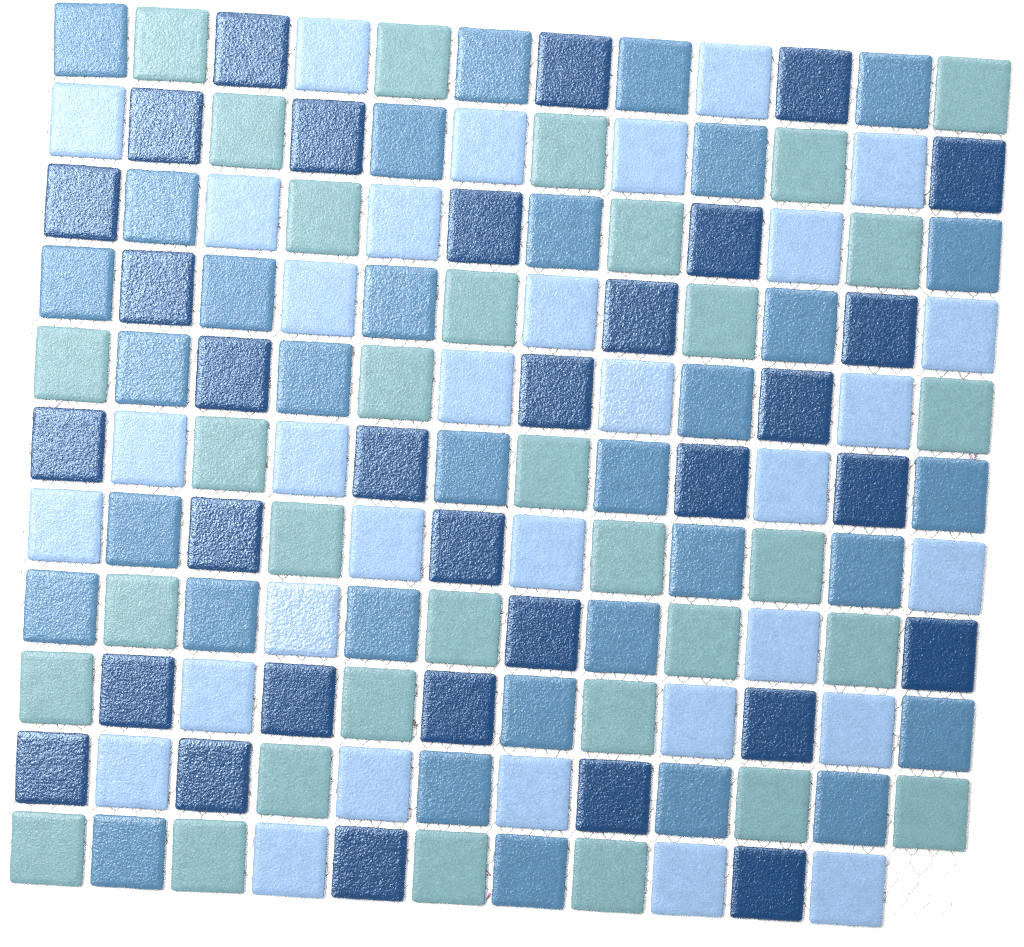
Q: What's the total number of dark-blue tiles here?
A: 32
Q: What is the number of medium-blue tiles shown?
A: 33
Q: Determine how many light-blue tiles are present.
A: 33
